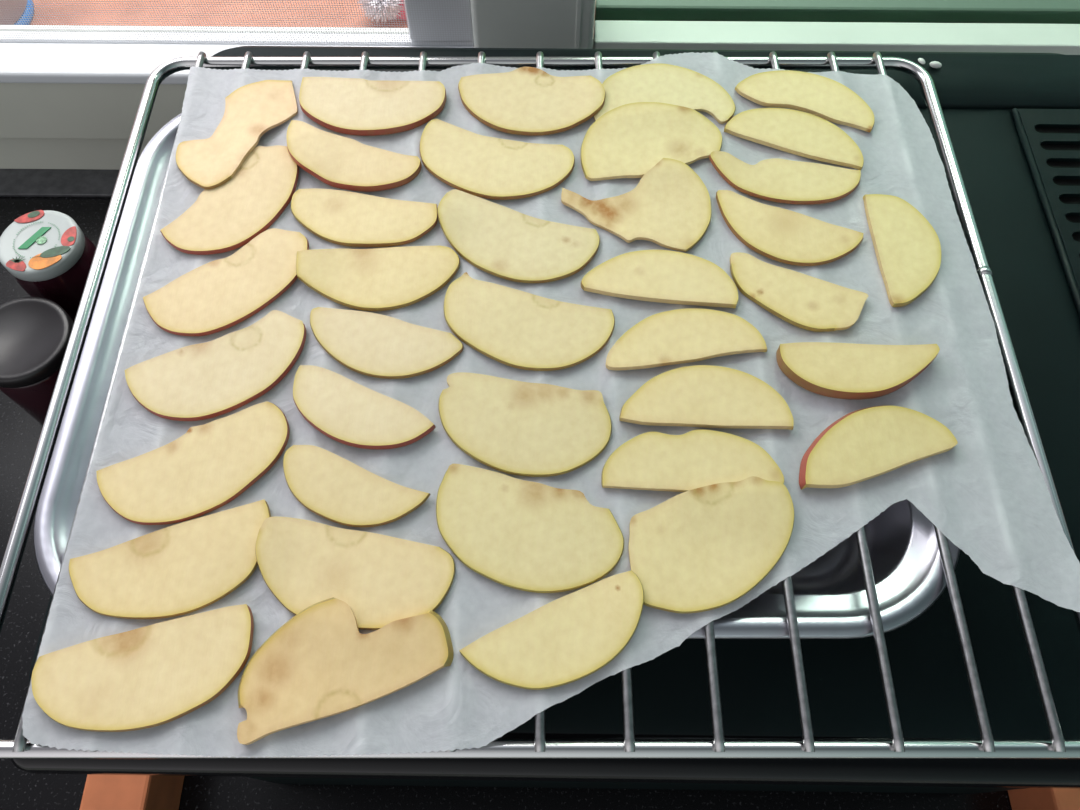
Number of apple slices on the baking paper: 39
